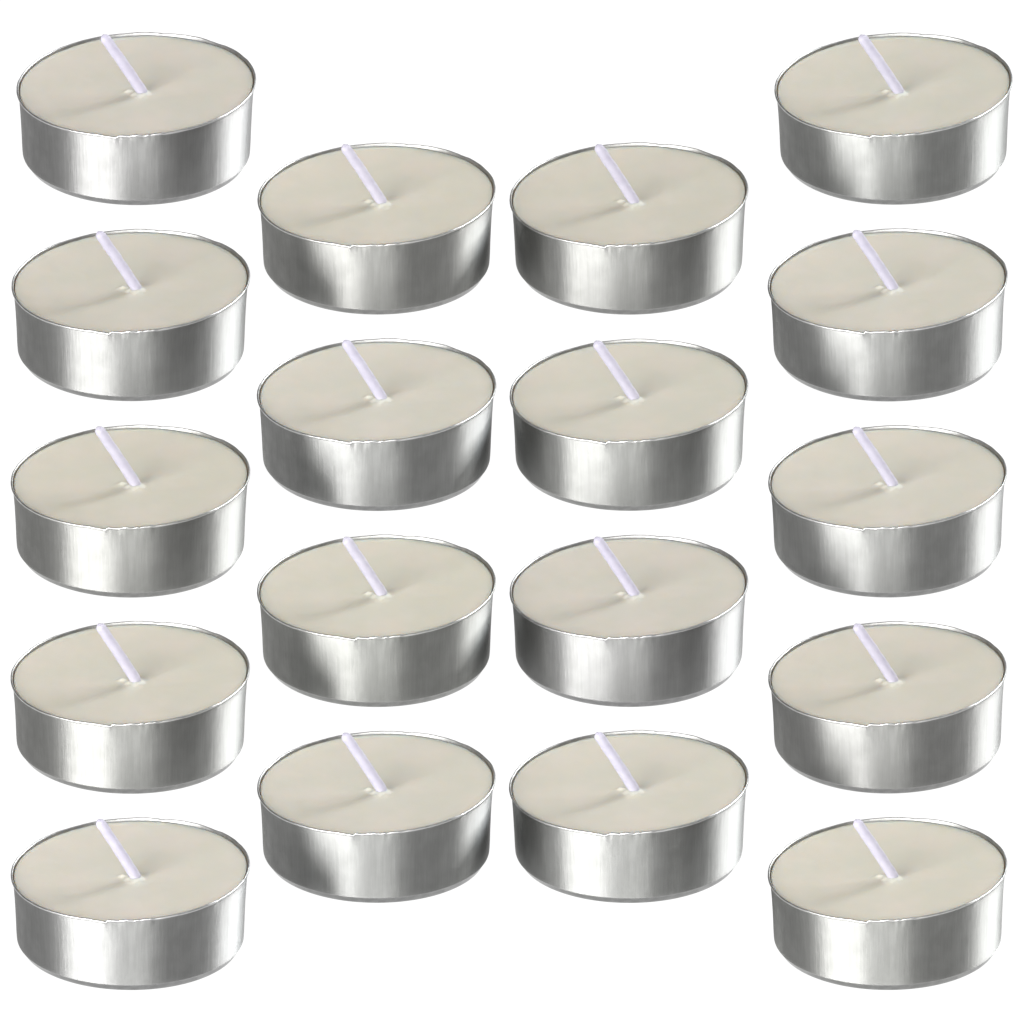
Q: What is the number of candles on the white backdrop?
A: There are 18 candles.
